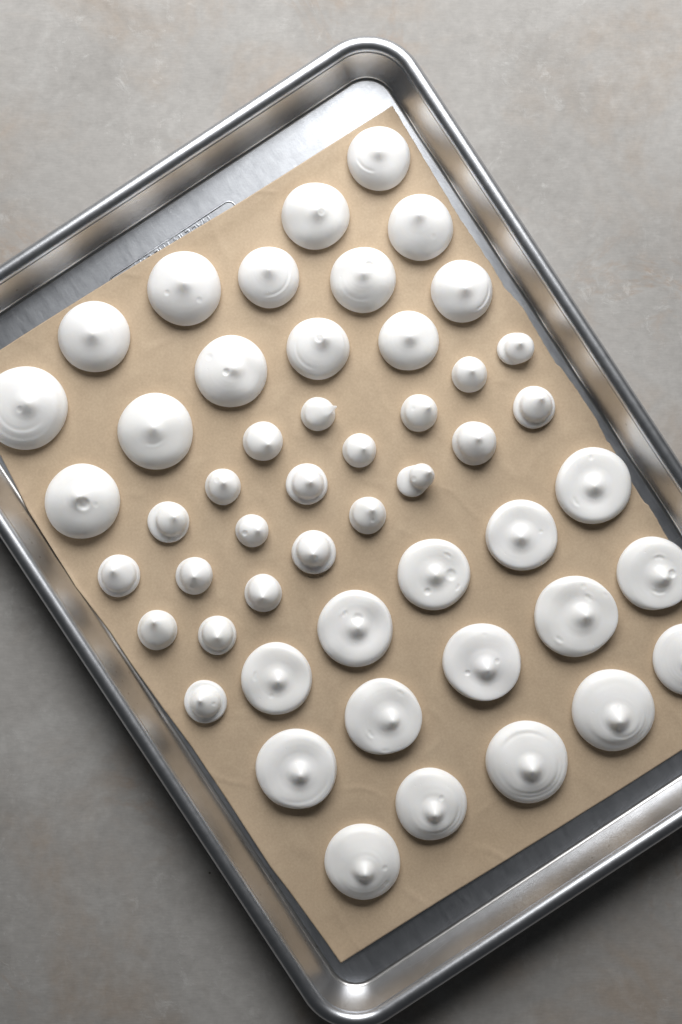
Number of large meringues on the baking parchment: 29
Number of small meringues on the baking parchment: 21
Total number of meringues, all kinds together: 50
